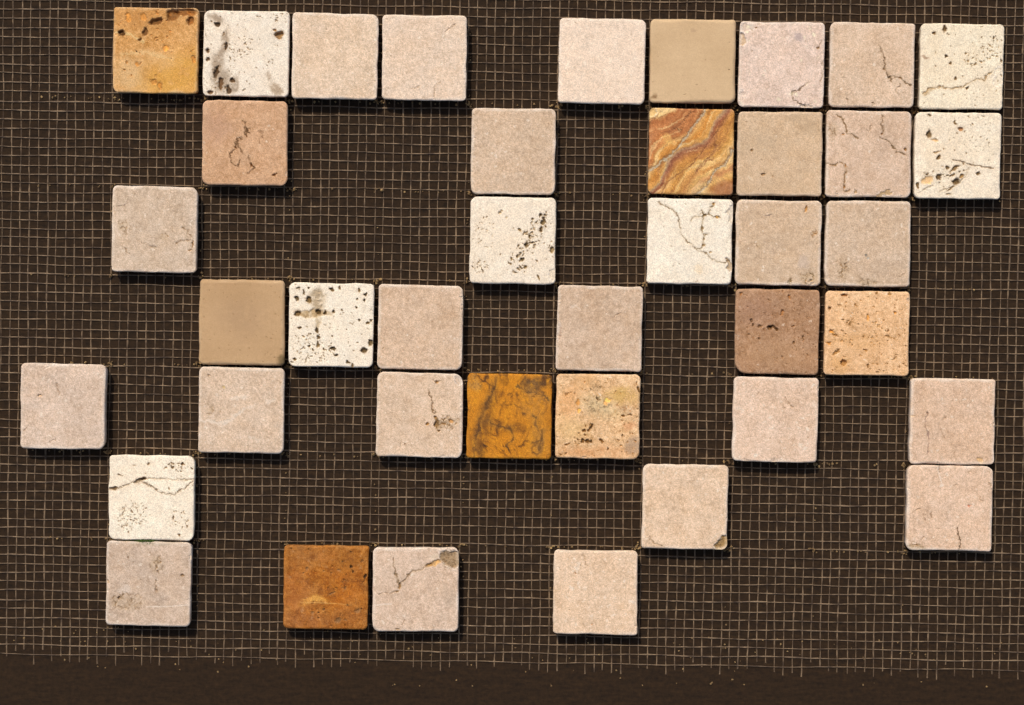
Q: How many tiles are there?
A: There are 40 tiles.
